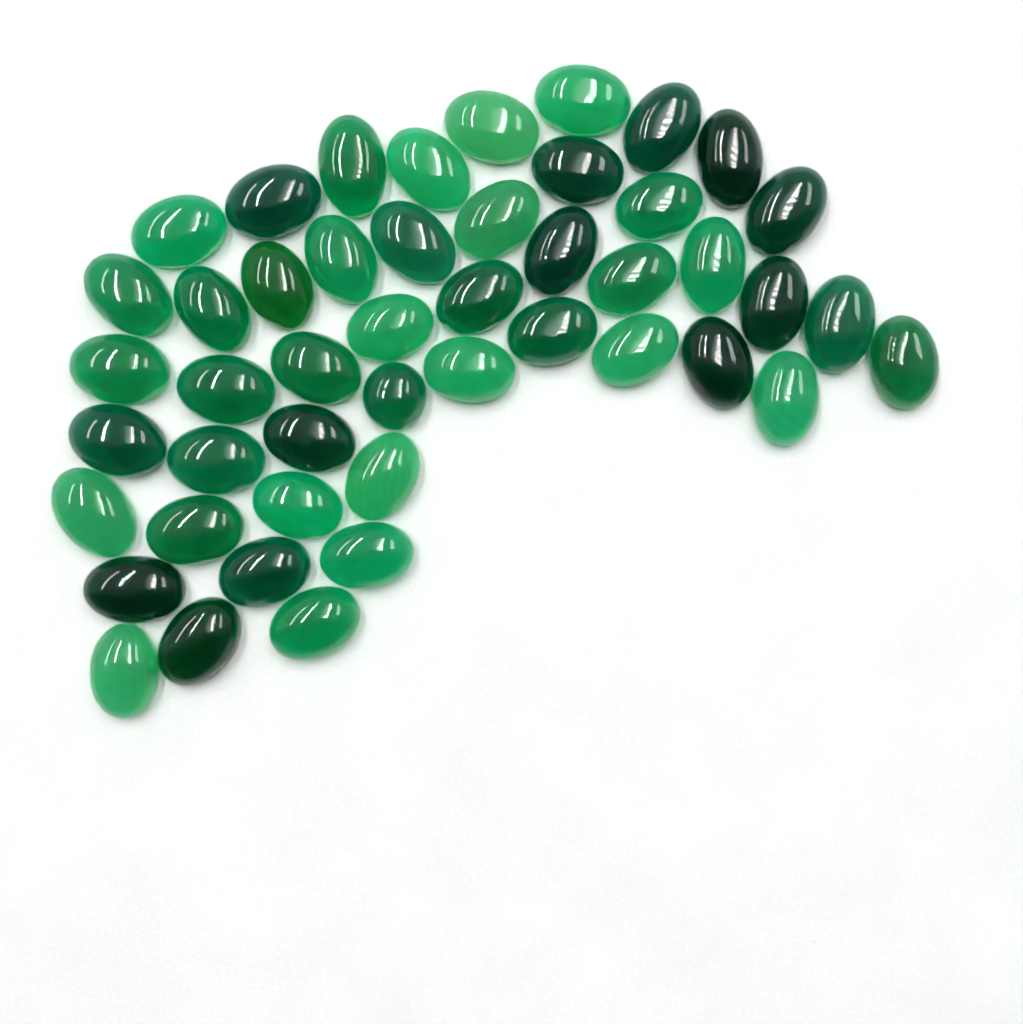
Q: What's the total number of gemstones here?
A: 47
